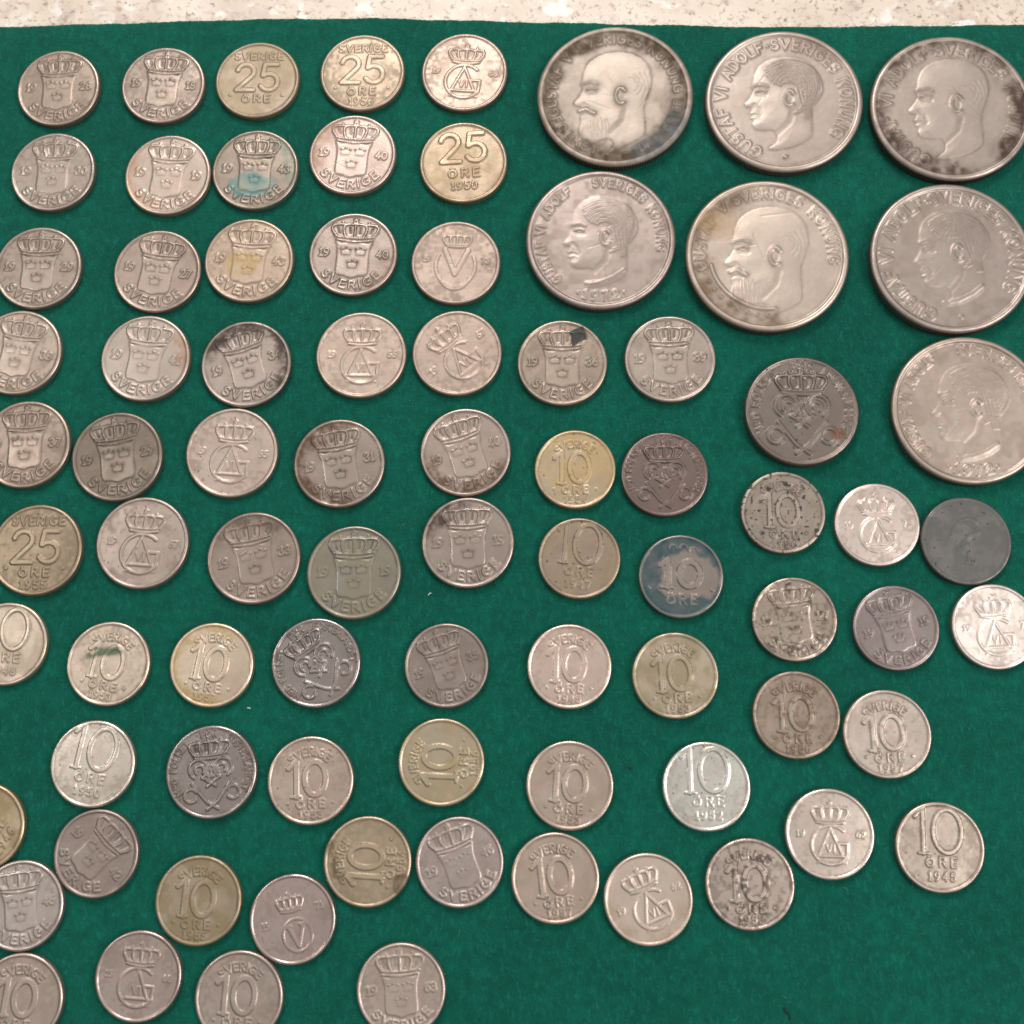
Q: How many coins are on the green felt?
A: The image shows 81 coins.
